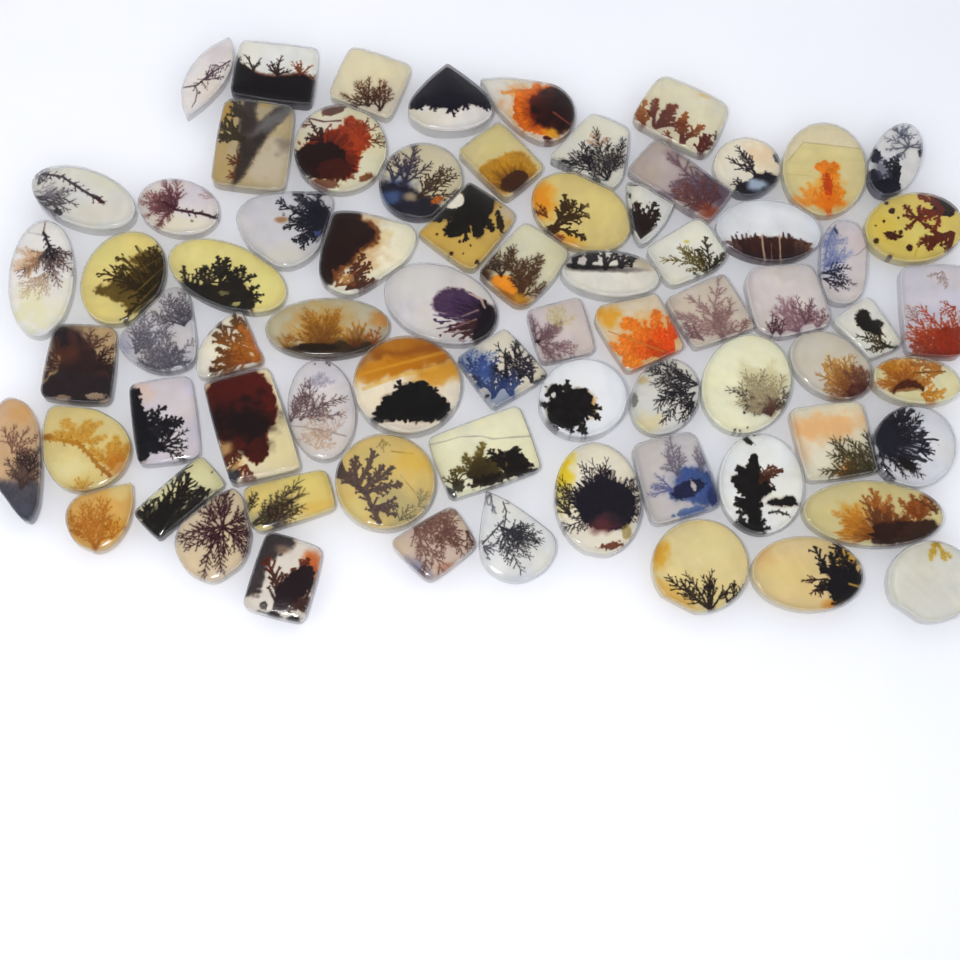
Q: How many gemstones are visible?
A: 72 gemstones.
